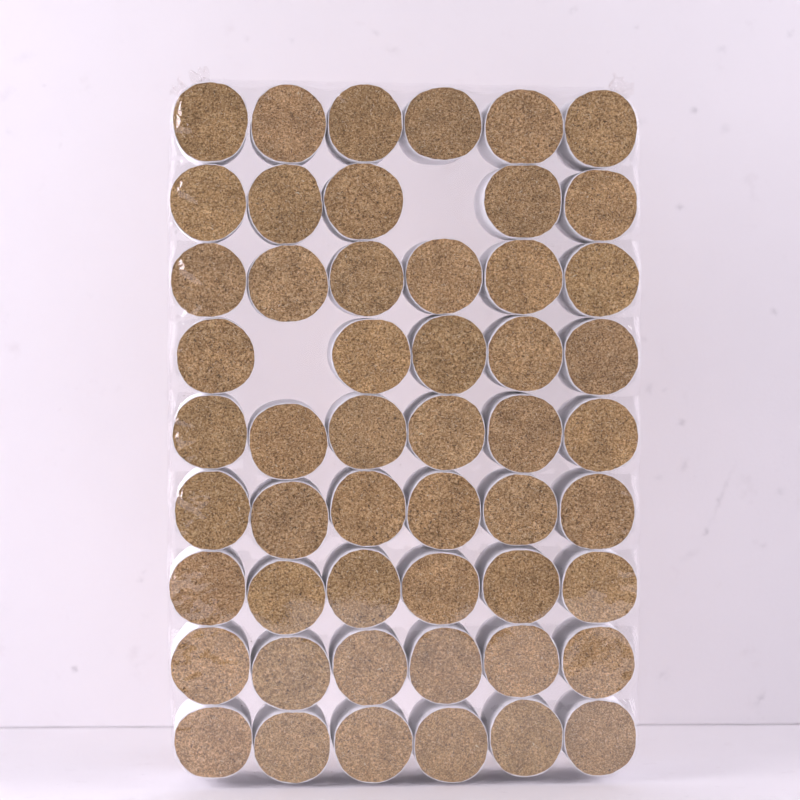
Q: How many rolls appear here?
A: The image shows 52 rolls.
